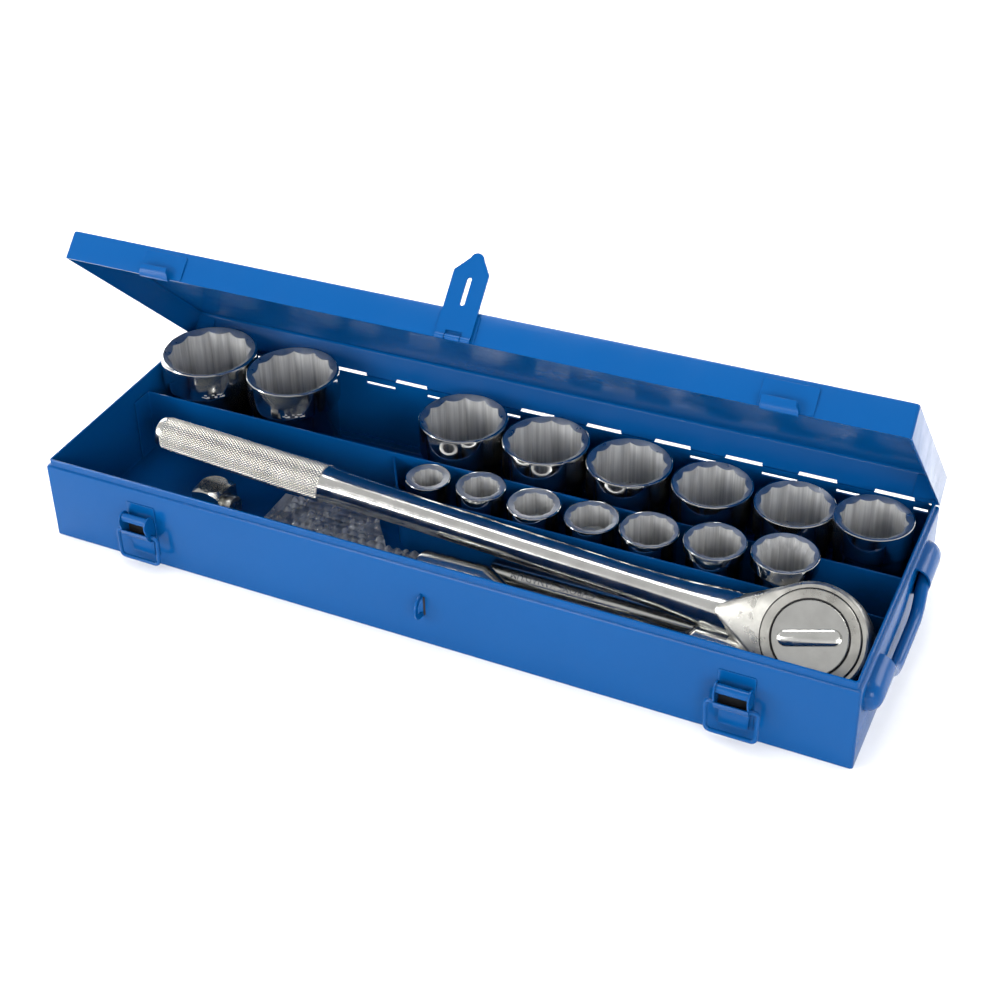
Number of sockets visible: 15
